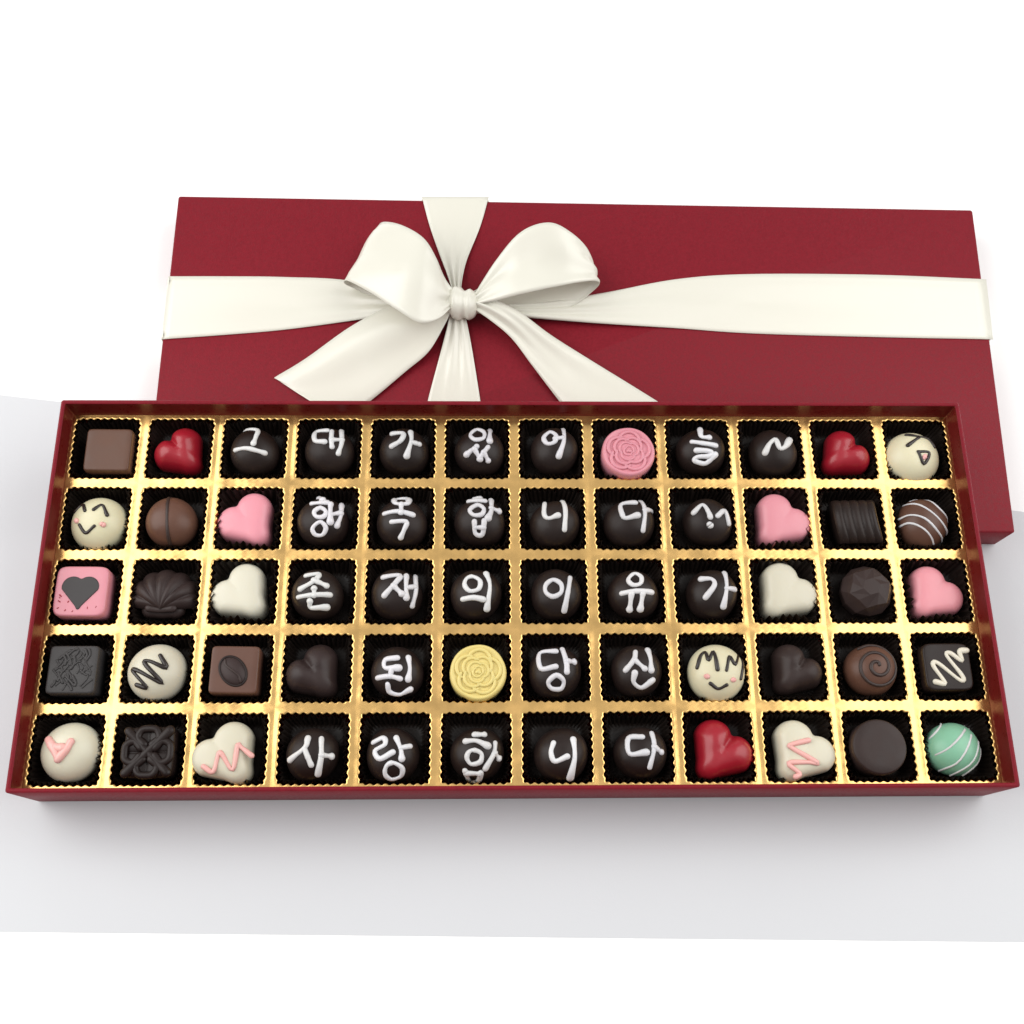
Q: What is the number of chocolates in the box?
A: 60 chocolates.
